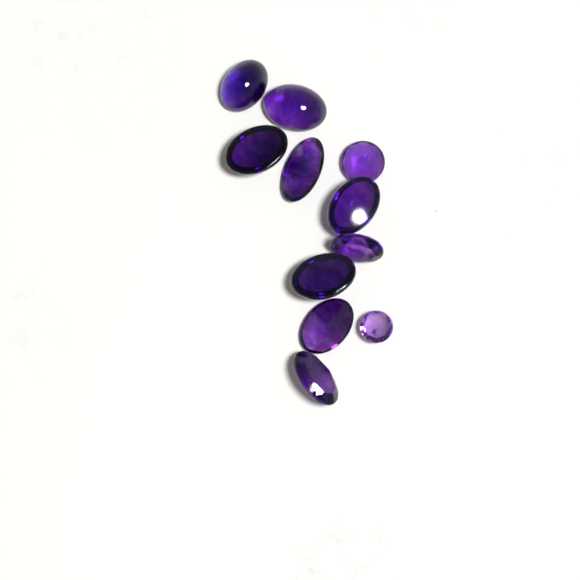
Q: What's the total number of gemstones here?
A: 11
